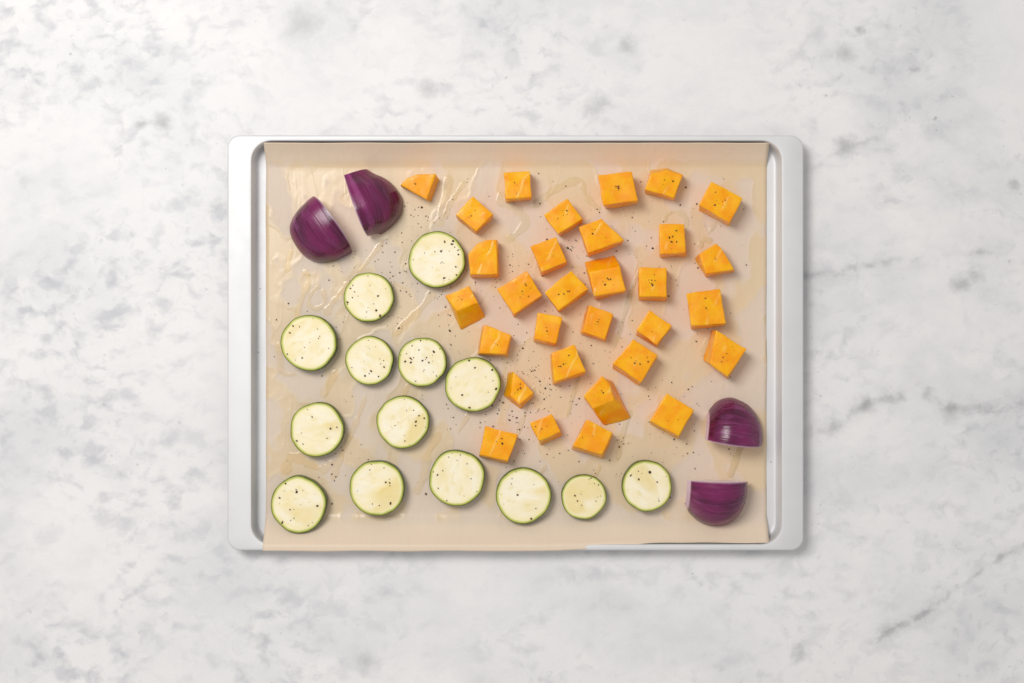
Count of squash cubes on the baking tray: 31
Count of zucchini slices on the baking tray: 14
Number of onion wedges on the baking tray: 4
